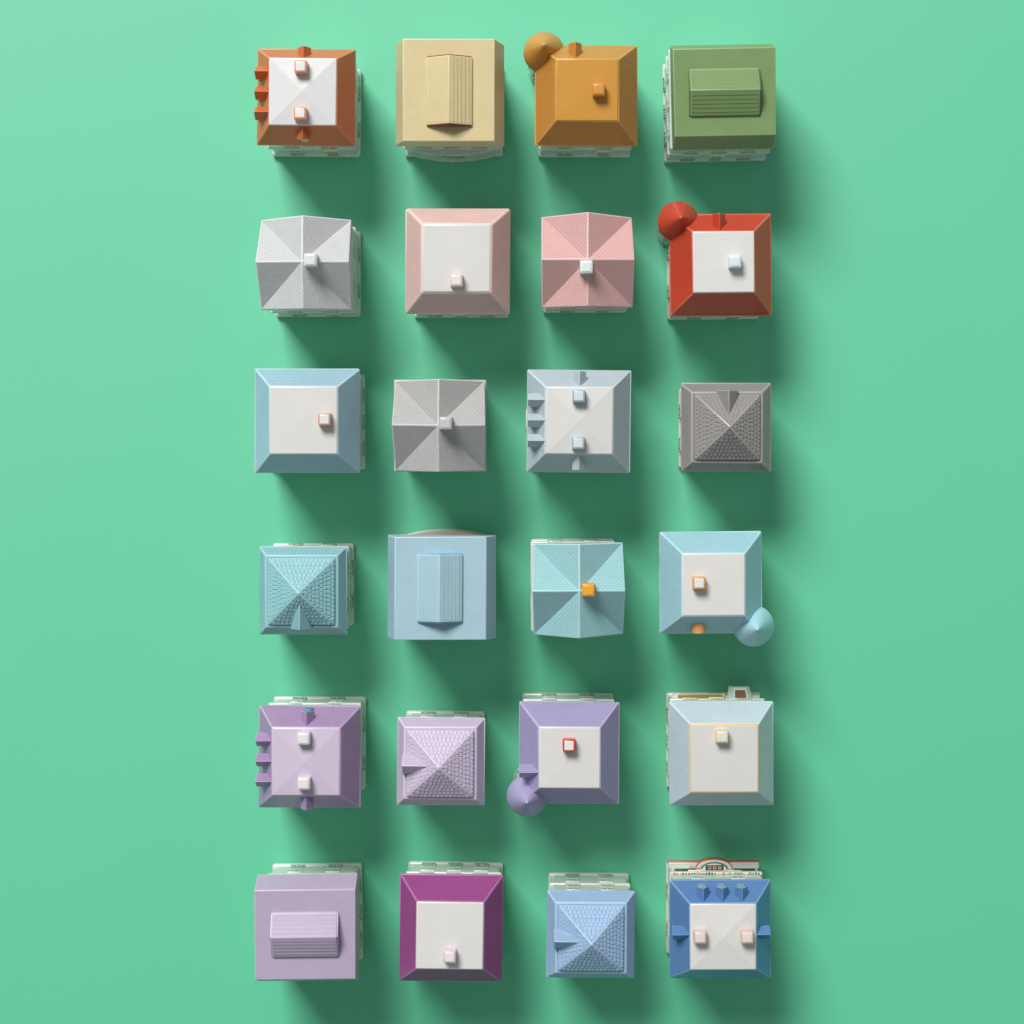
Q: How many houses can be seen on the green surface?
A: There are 24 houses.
